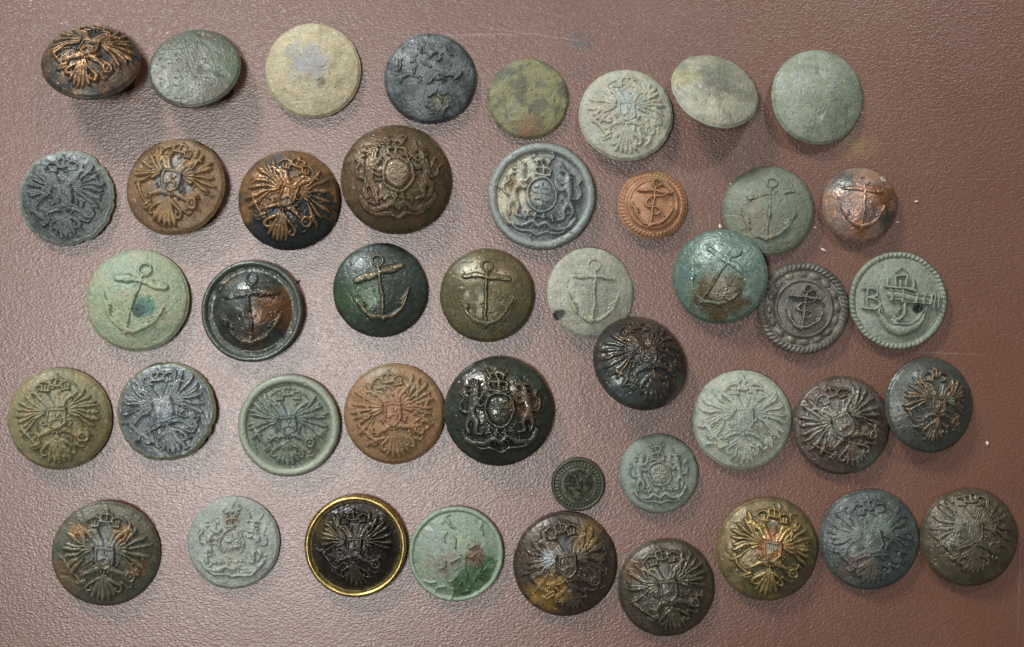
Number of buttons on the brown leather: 44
